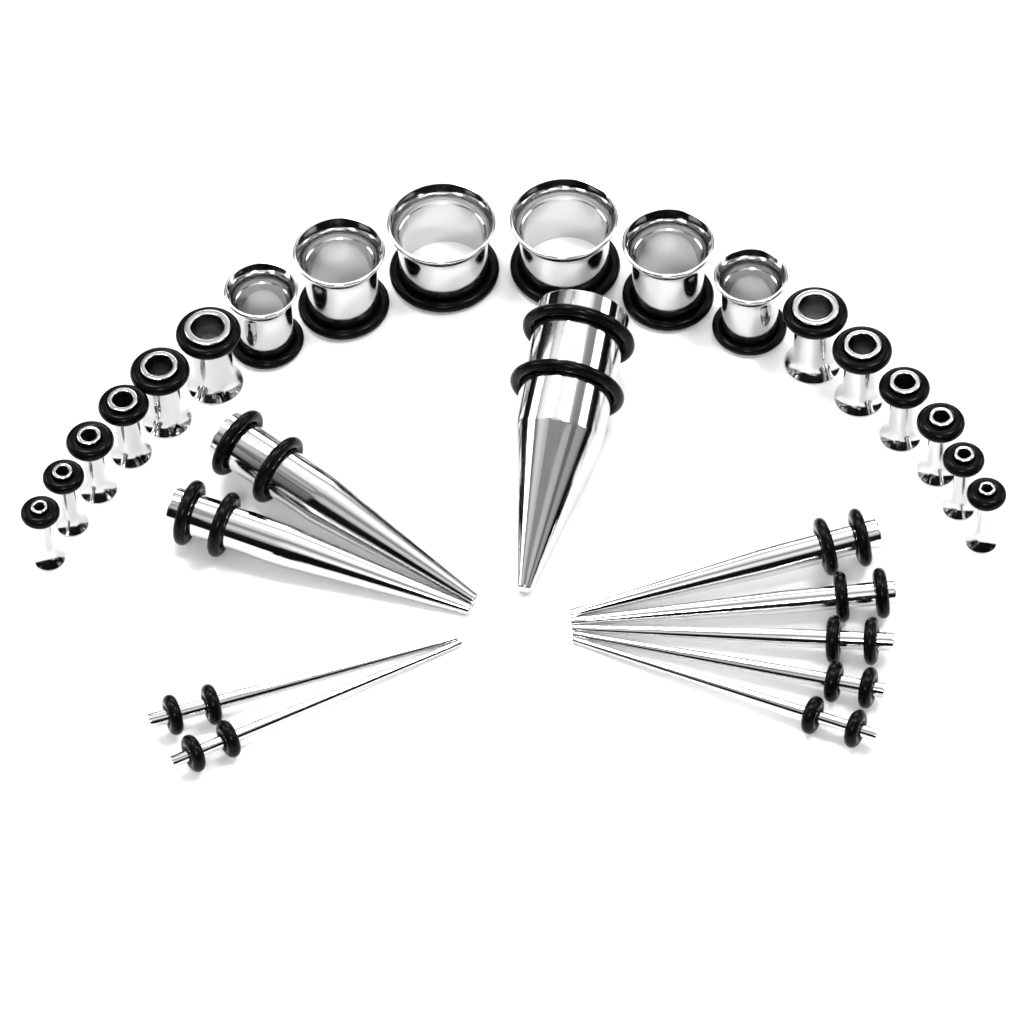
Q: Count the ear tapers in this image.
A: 10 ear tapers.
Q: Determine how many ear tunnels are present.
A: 18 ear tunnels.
